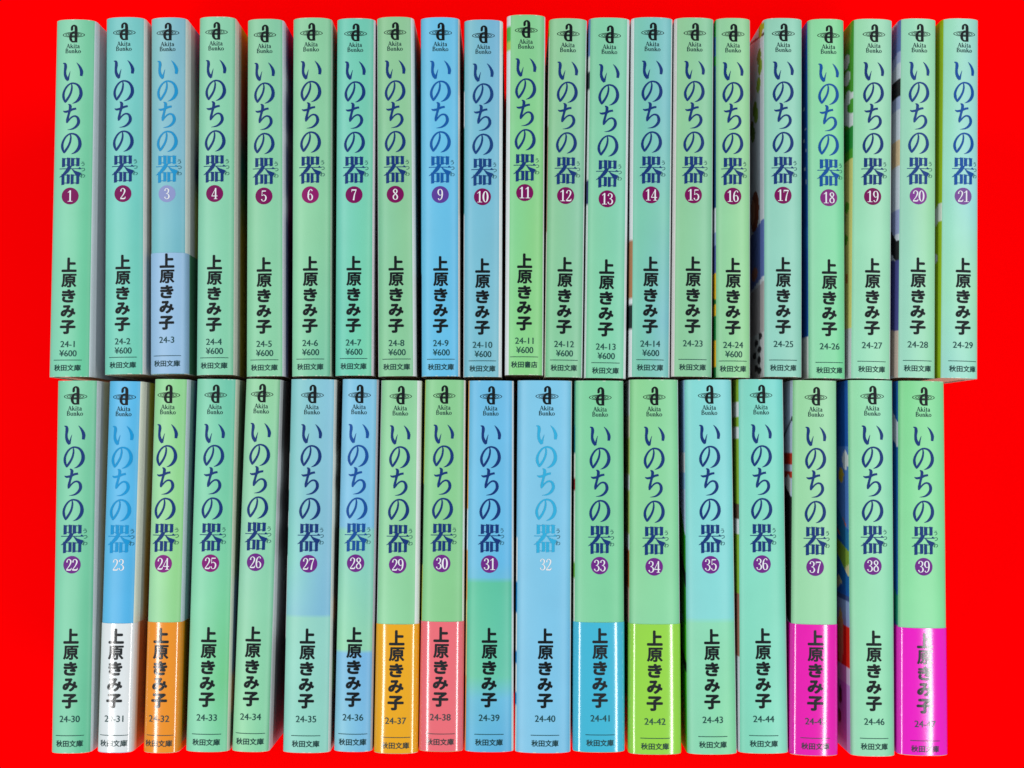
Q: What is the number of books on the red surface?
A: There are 39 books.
